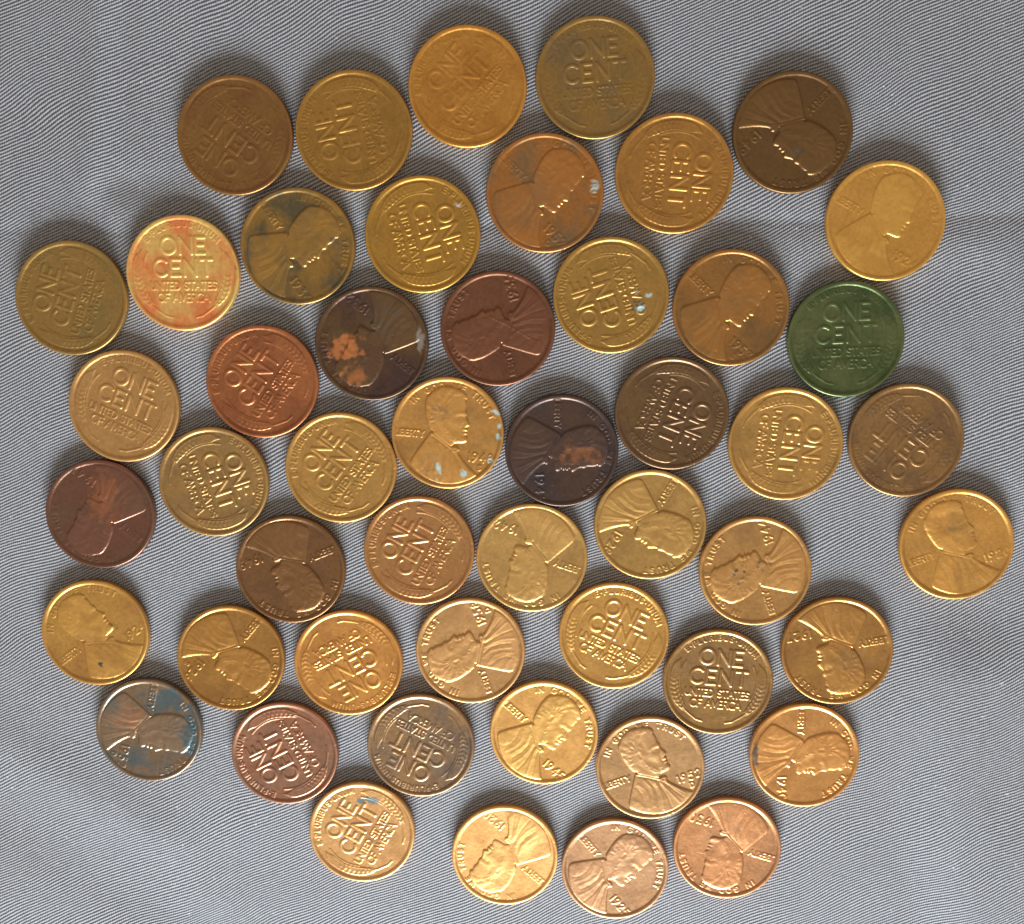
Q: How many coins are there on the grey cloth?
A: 50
